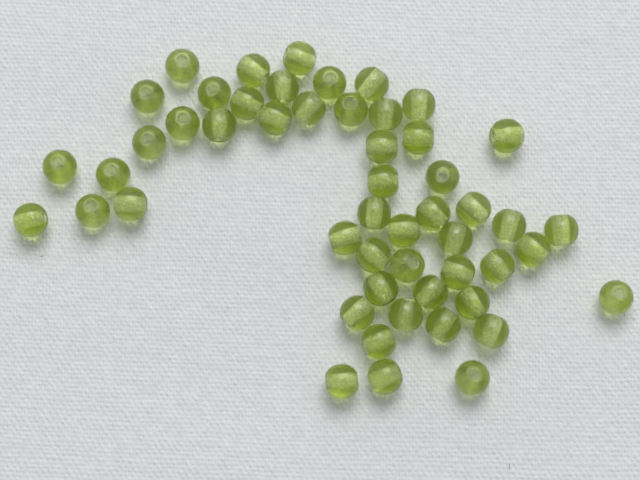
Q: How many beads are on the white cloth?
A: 52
